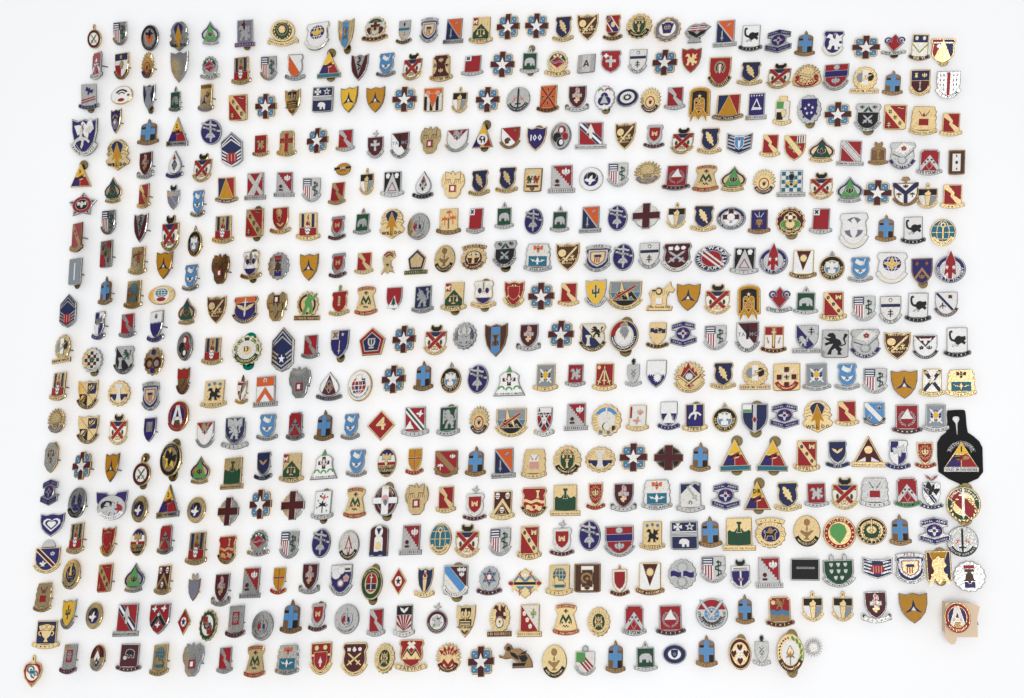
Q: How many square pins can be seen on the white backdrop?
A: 197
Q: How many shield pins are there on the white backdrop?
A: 186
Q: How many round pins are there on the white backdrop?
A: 124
